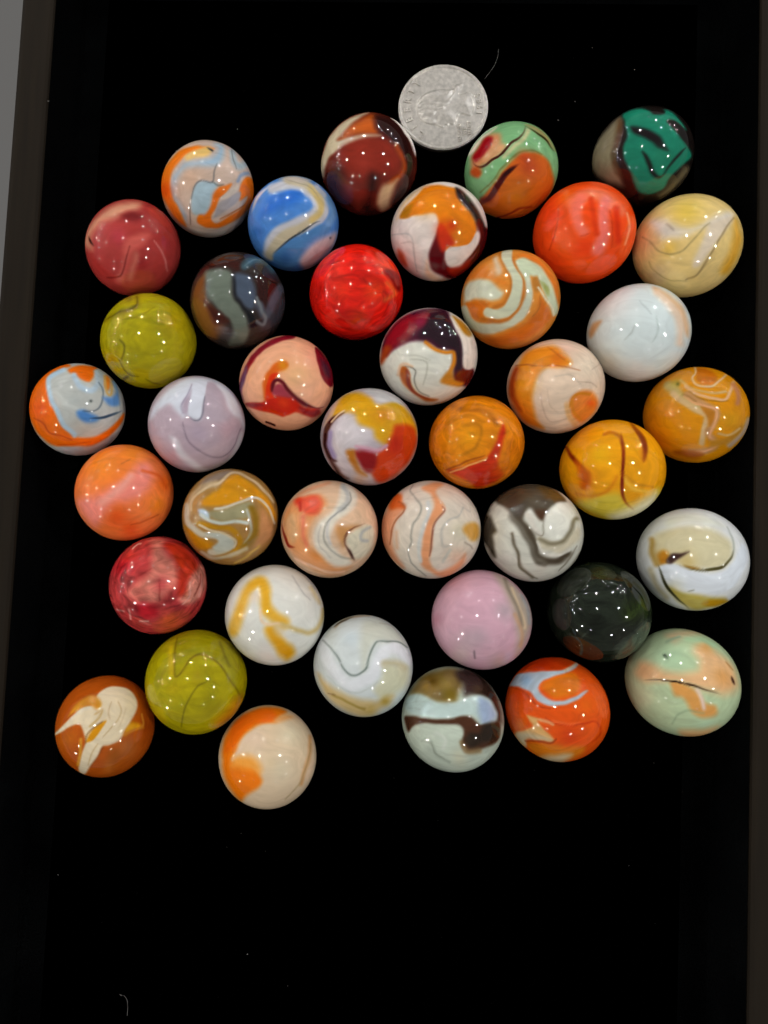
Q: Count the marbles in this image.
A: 40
